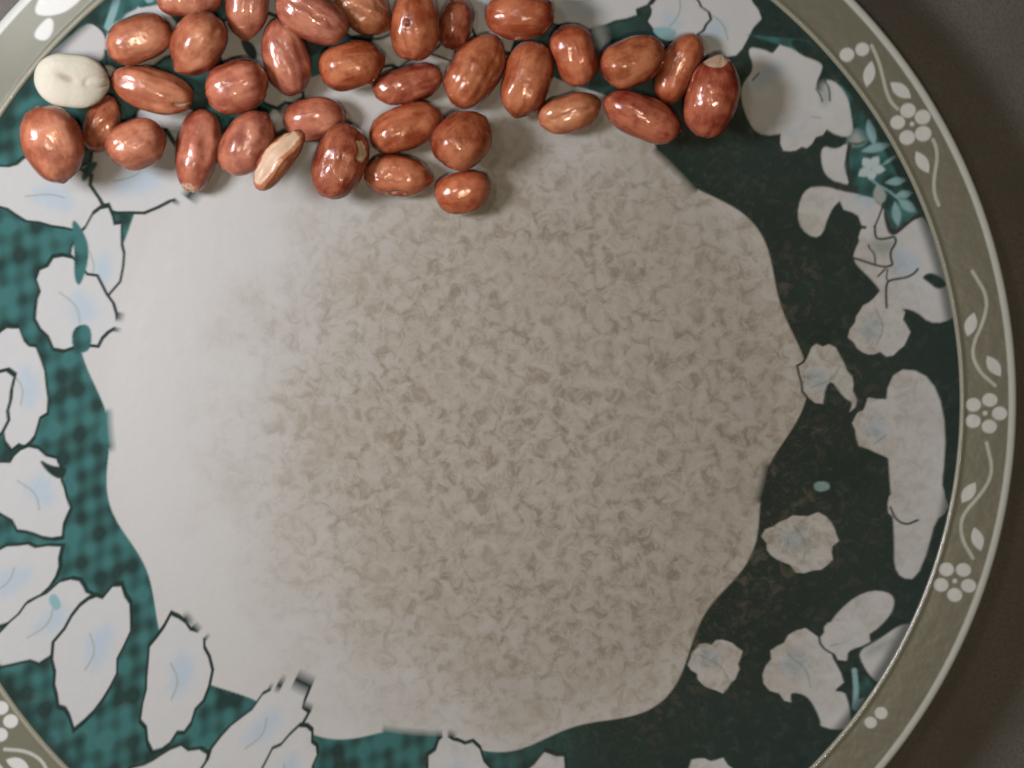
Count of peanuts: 35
